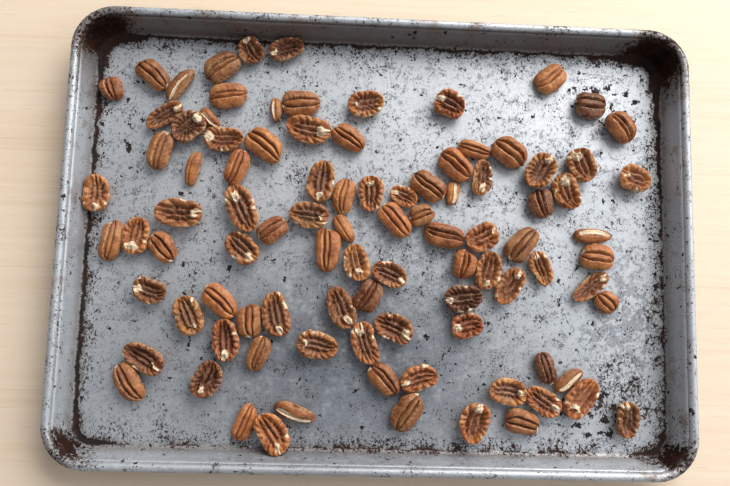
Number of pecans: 96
